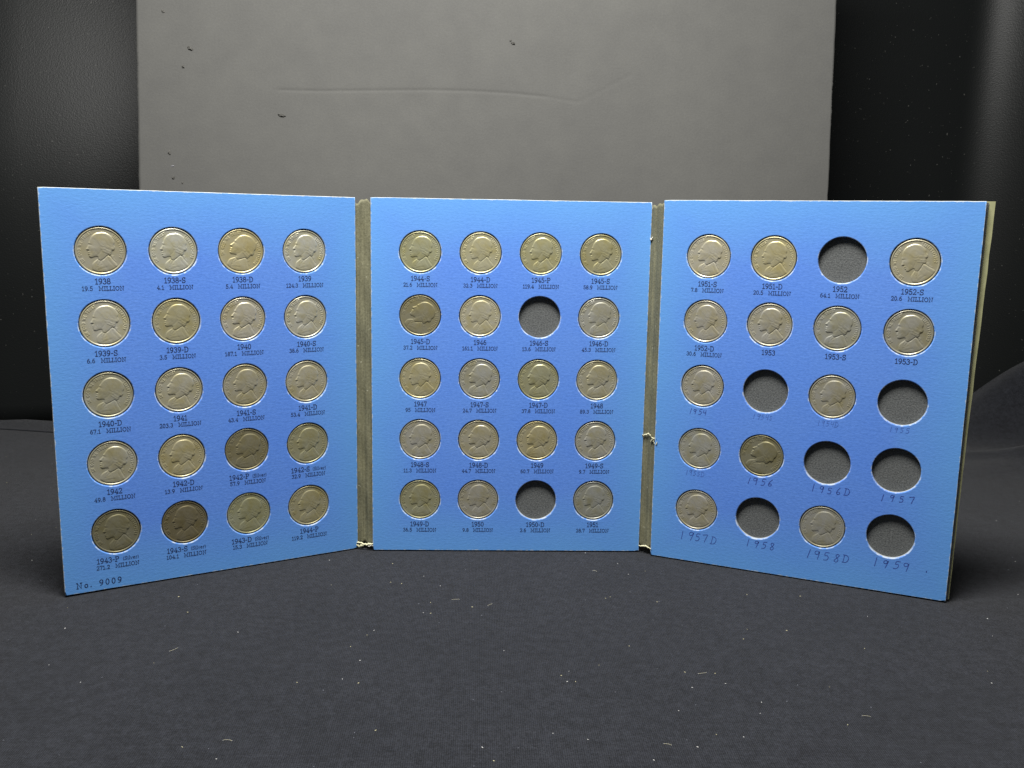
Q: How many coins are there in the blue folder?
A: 51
